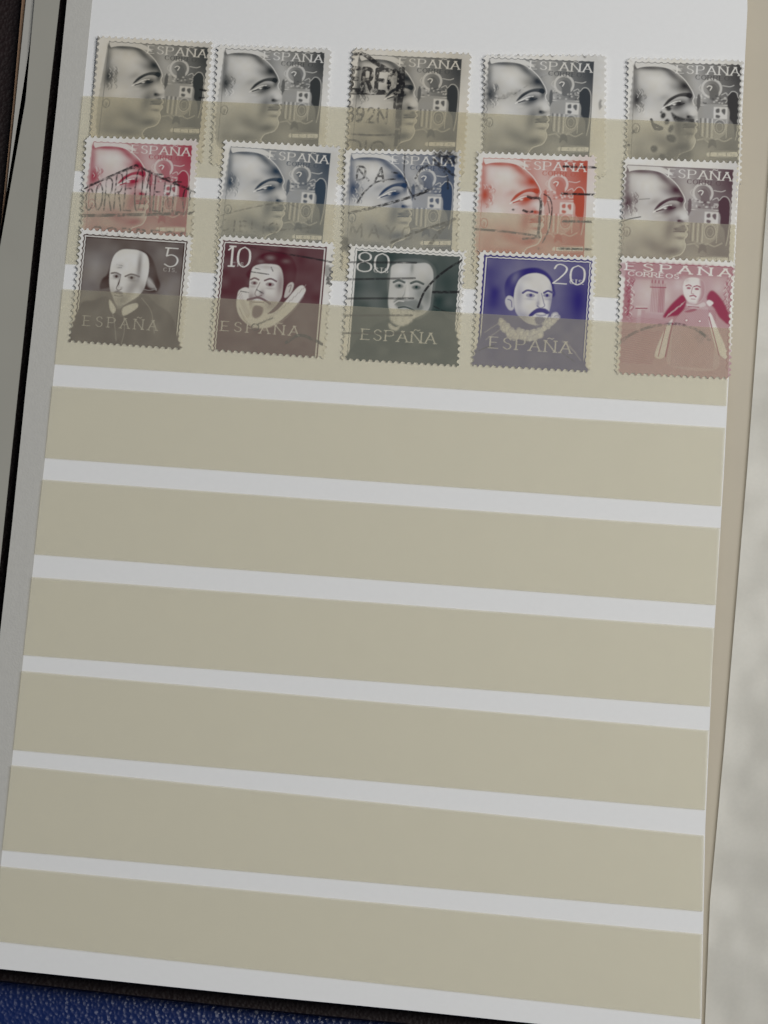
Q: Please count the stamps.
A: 15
